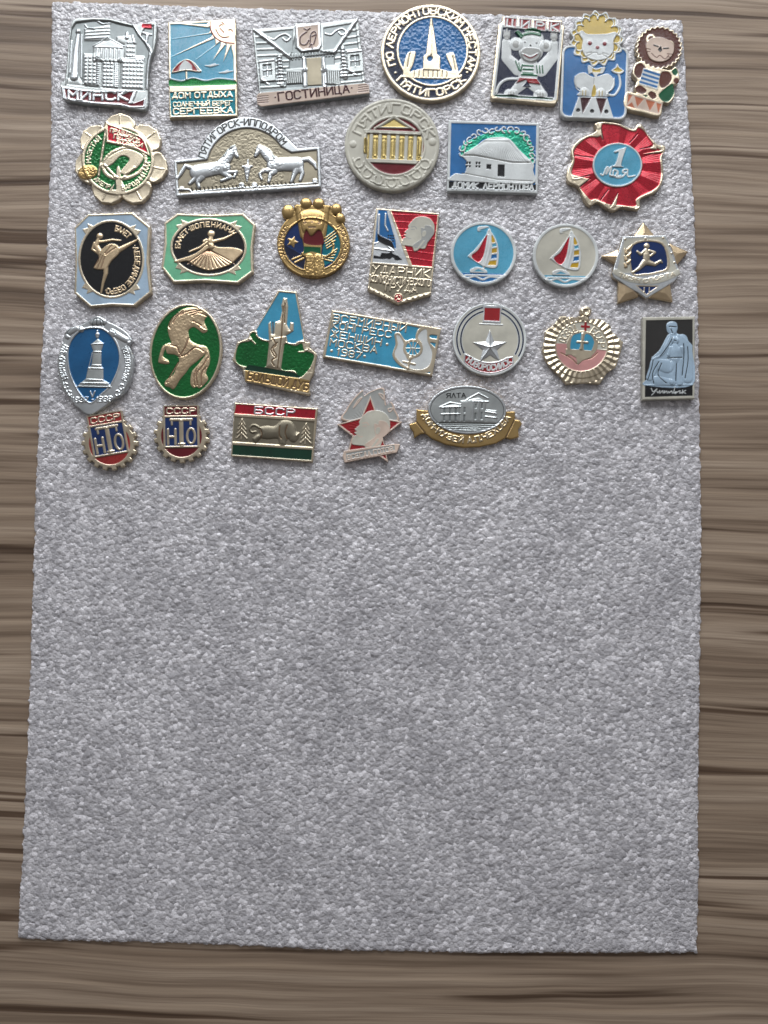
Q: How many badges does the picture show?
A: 31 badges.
